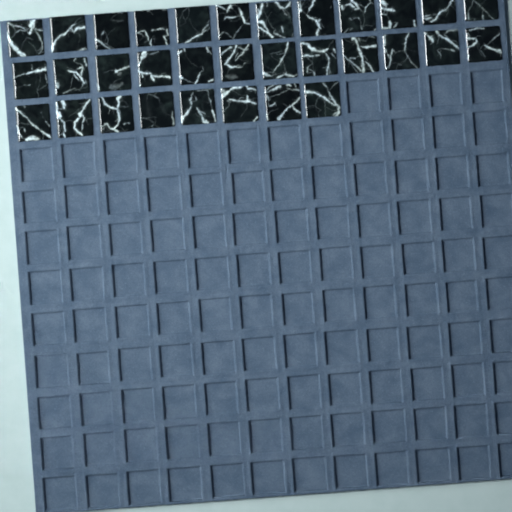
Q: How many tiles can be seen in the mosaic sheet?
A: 32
